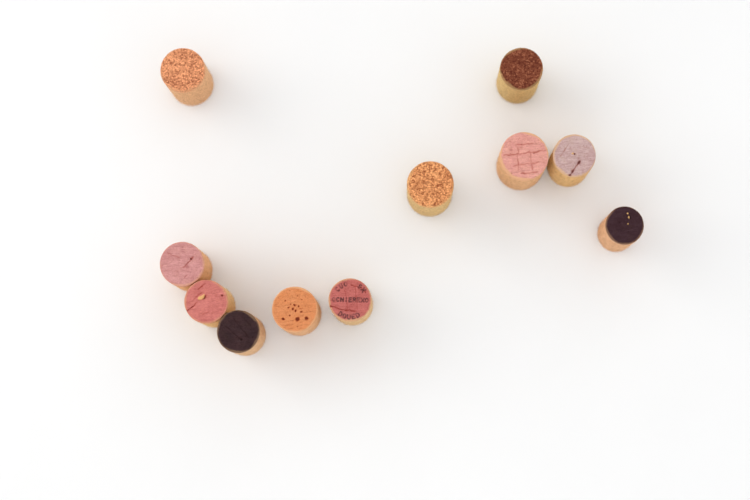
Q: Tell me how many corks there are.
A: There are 11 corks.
